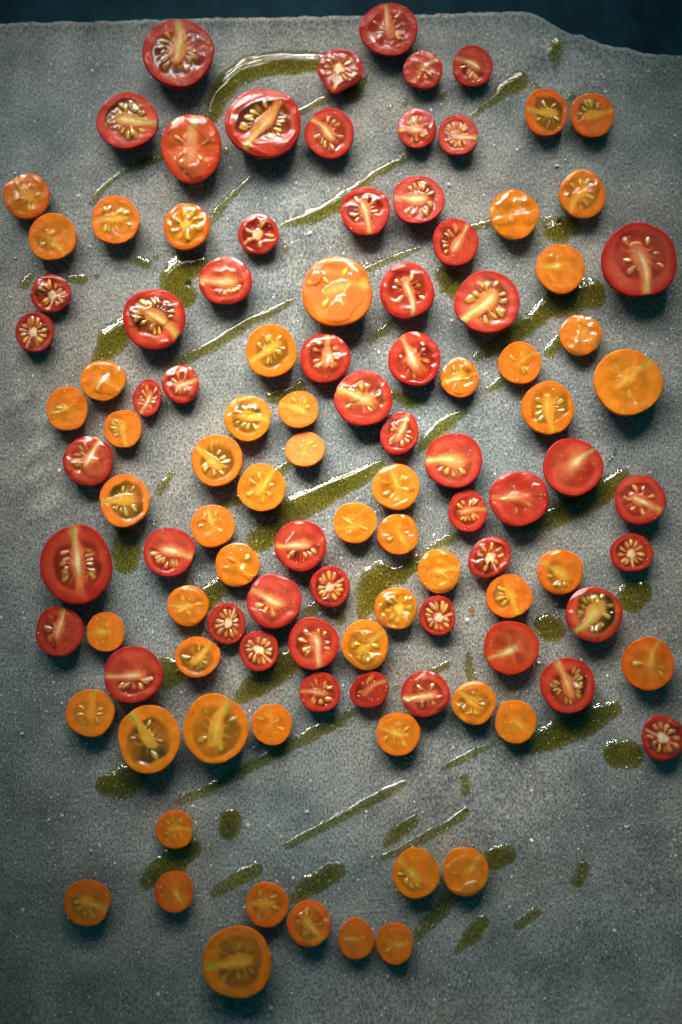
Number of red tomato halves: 54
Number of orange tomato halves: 56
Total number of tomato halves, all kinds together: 110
